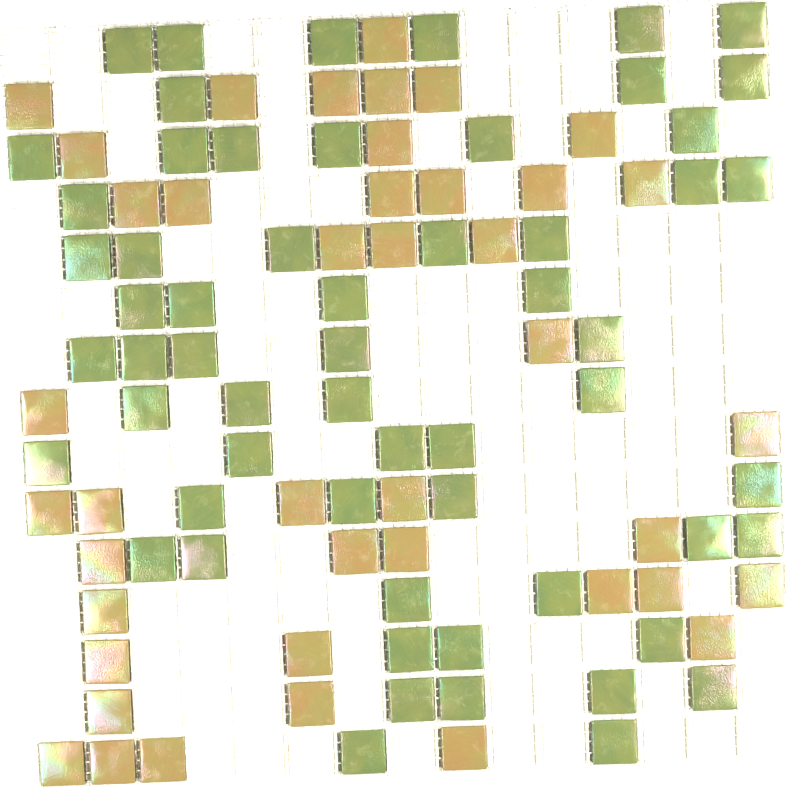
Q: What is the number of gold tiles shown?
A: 42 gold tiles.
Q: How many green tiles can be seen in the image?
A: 59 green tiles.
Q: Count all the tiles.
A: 101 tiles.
